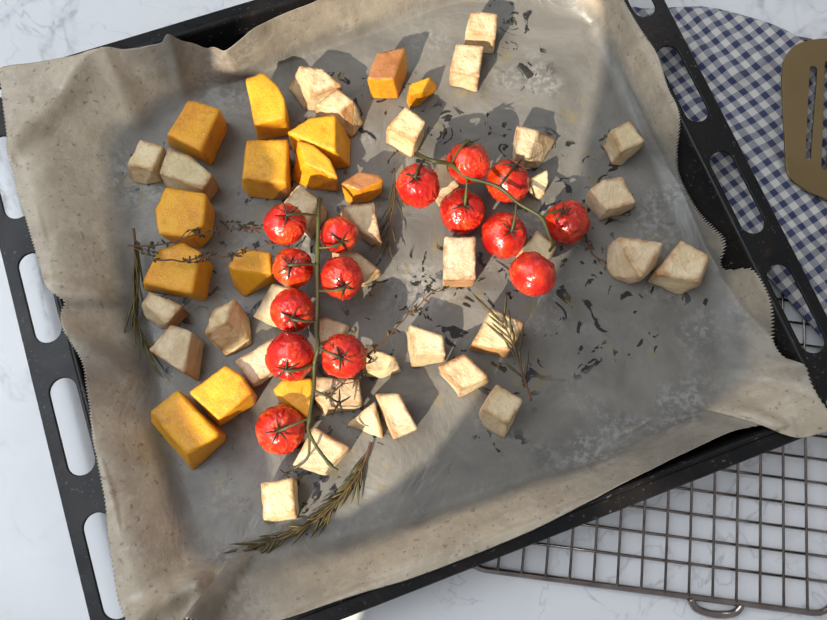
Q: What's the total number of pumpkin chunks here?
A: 14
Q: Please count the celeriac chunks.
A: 35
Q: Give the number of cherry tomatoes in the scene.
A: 15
